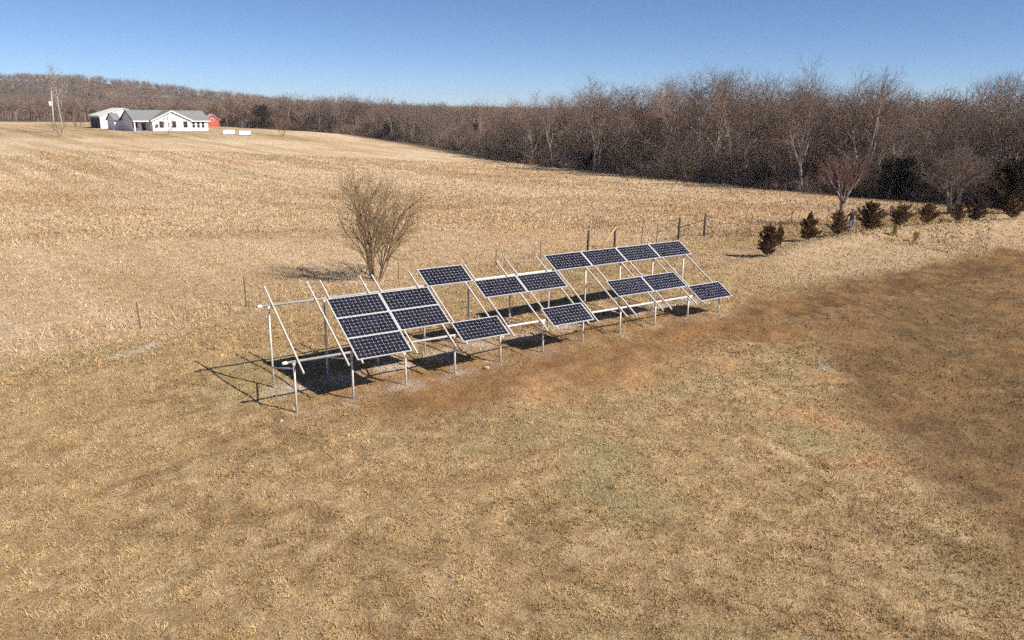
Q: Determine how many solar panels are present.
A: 17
